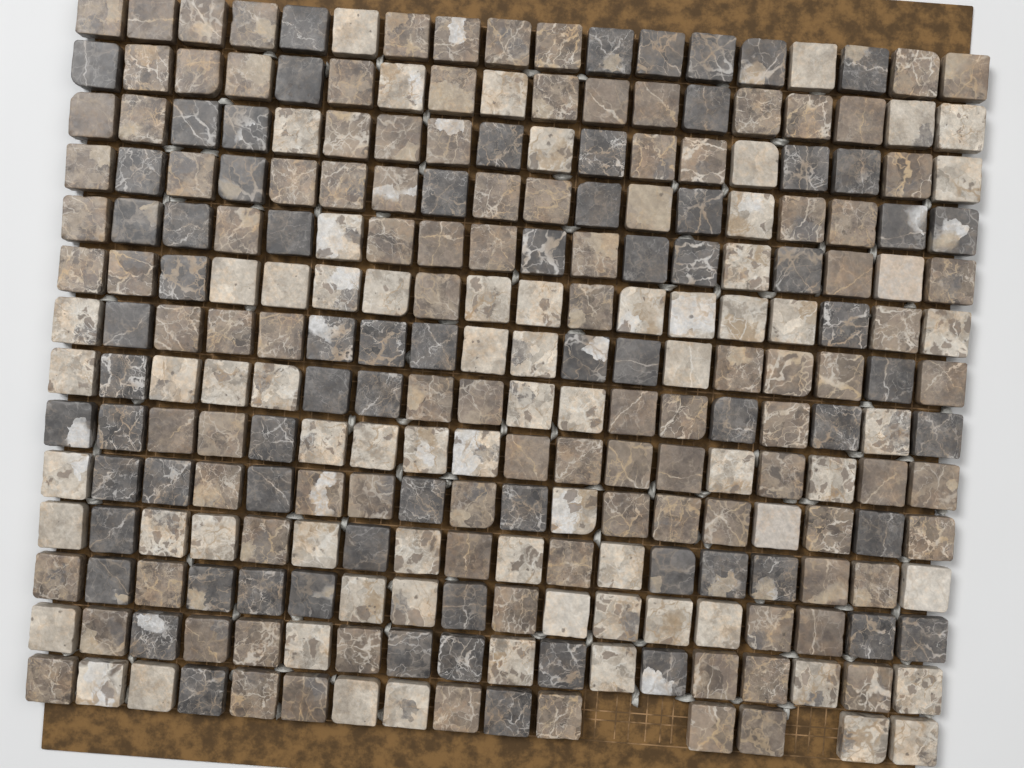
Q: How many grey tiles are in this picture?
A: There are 72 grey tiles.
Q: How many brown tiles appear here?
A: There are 106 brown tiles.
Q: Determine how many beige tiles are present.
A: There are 71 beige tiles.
